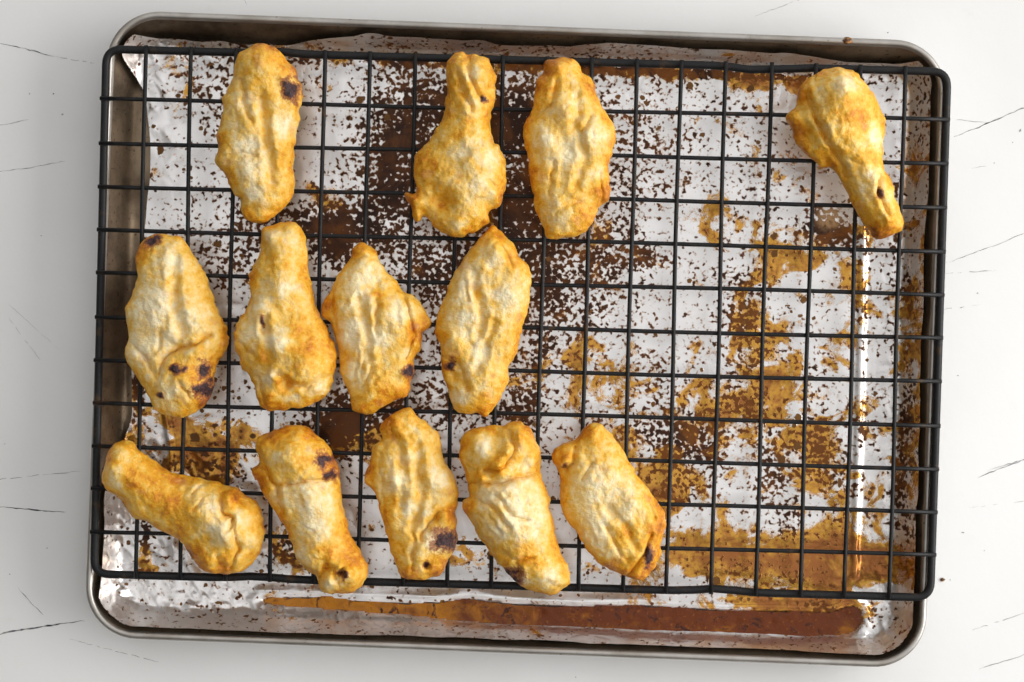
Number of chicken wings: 13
